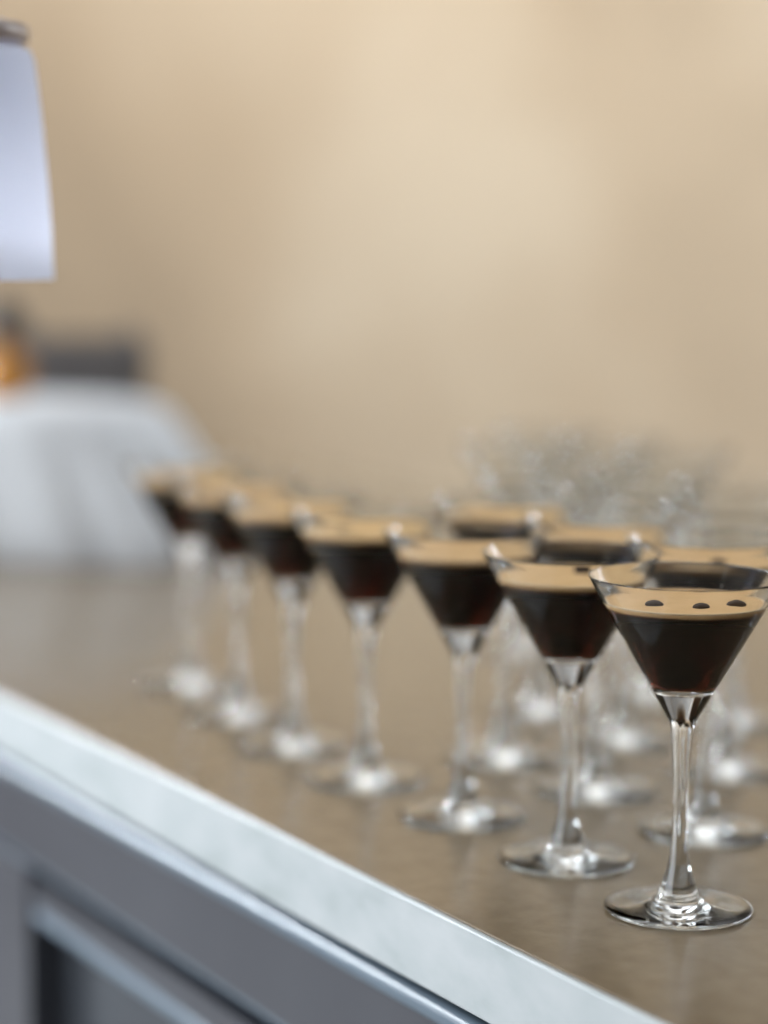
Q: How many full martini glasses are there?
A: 10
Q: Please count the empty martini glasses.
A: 10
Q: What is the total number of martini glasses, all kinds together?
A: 20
